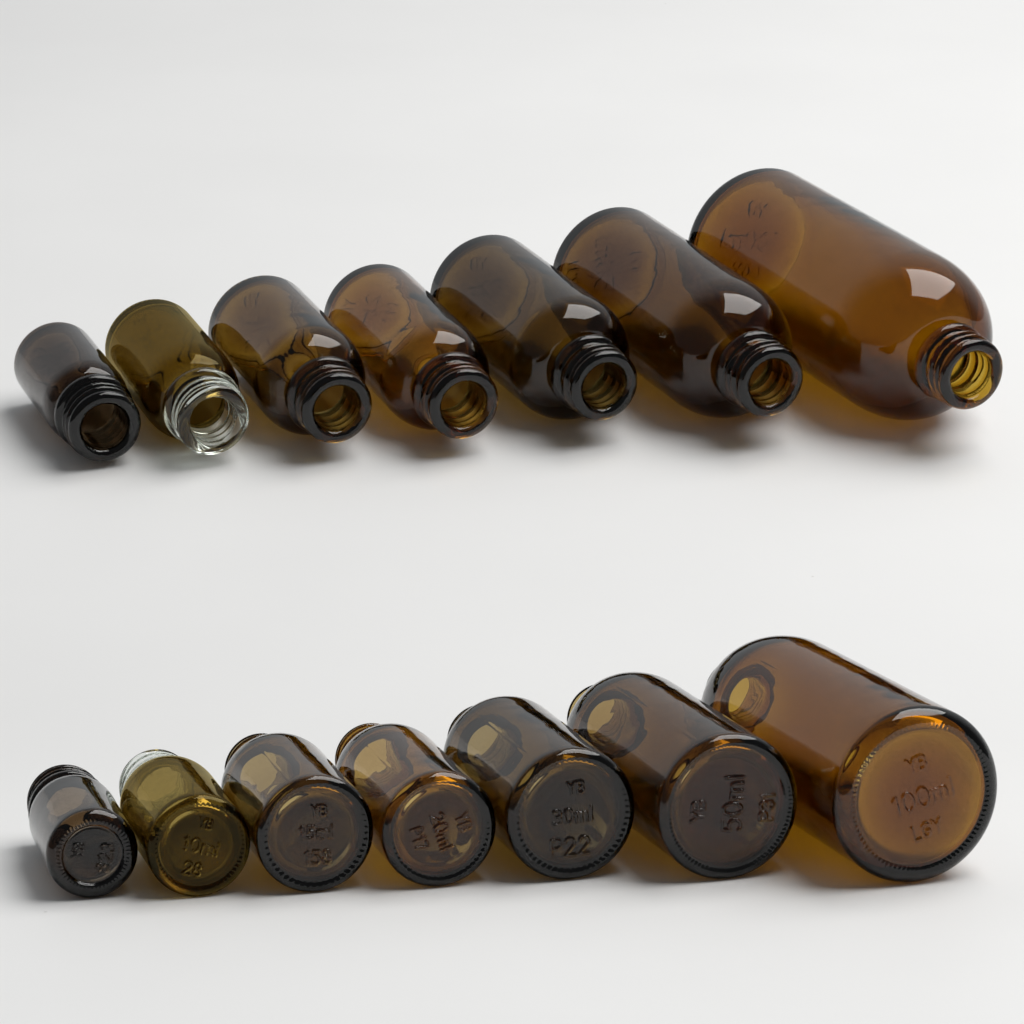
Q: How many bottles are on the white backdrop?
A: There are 14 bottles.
